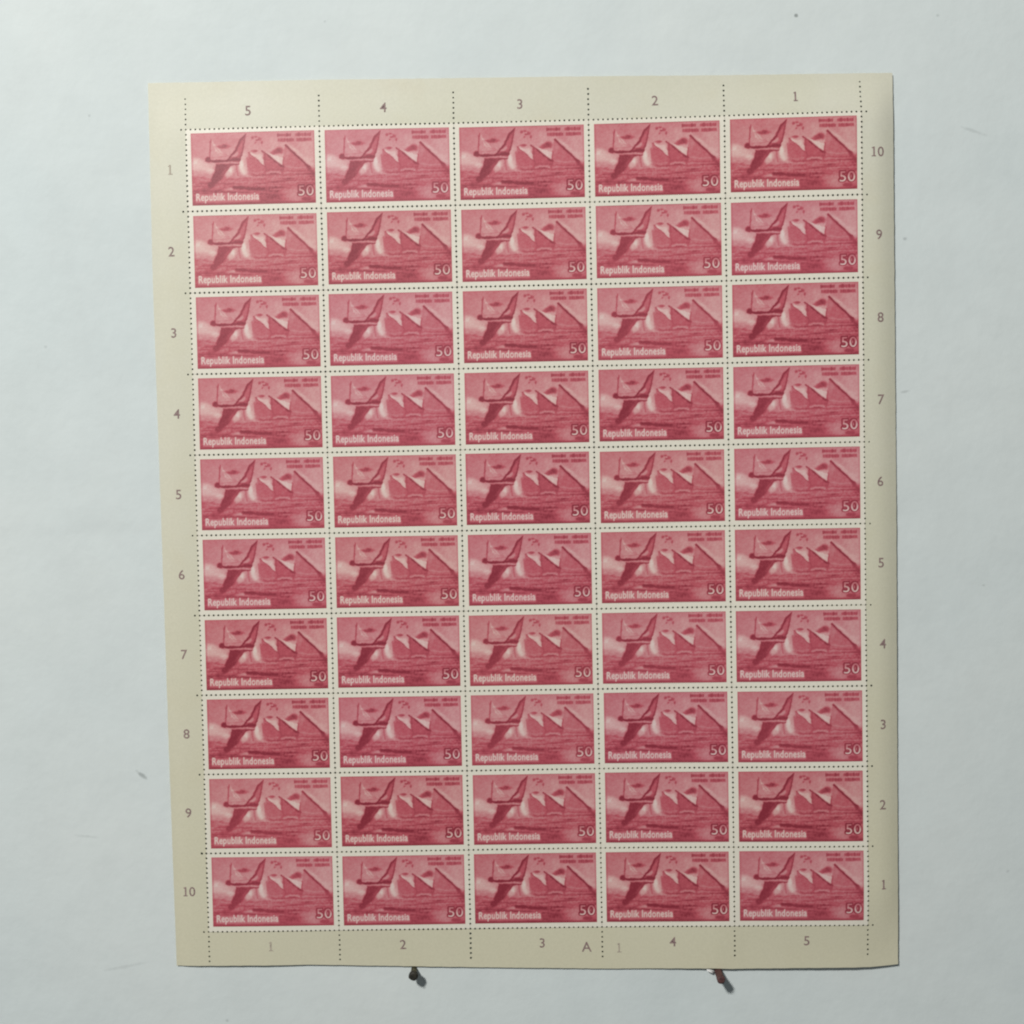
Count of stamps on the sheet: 50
